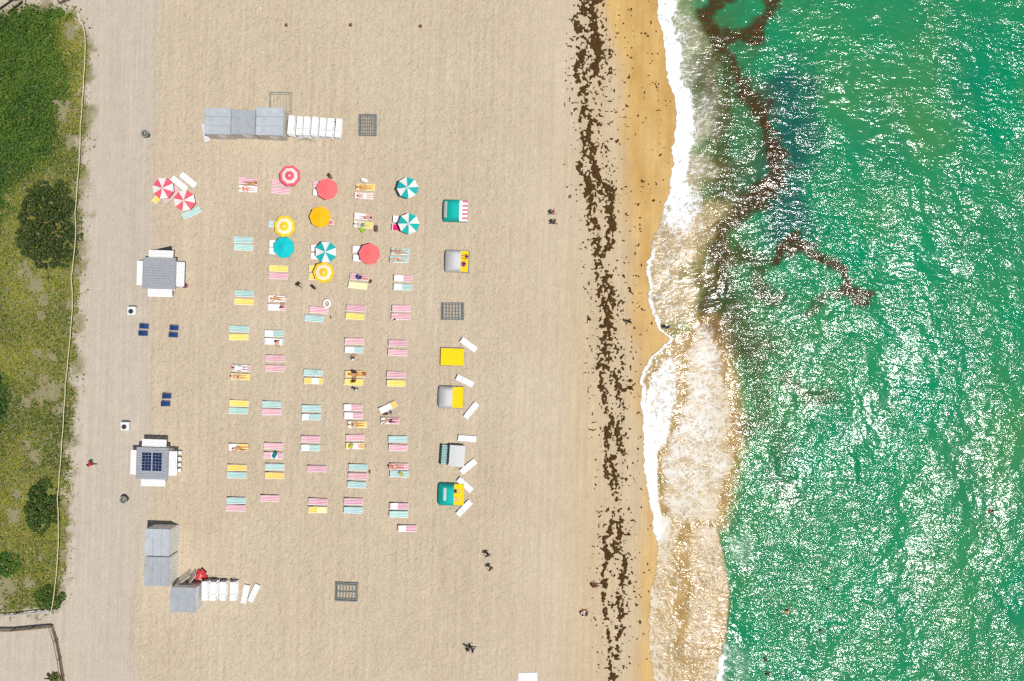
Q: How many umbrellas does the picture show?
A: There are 12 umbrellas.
